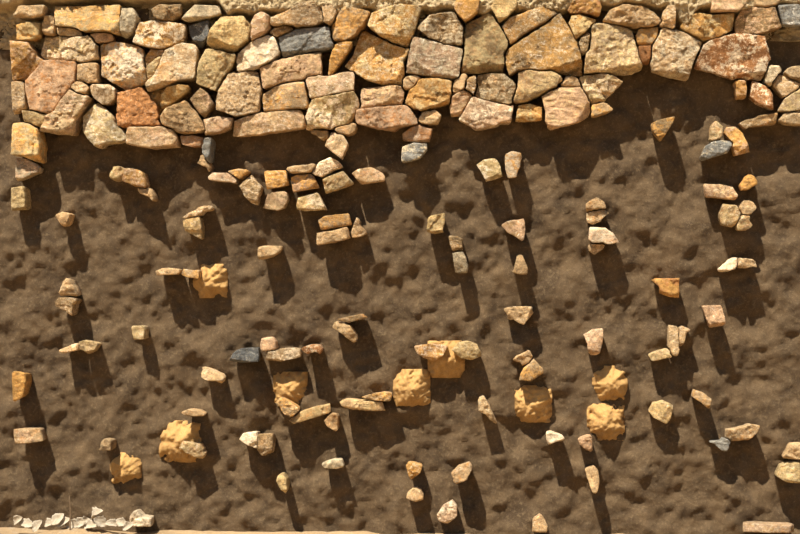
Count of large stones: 46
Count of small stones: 159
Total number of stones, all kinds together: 205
